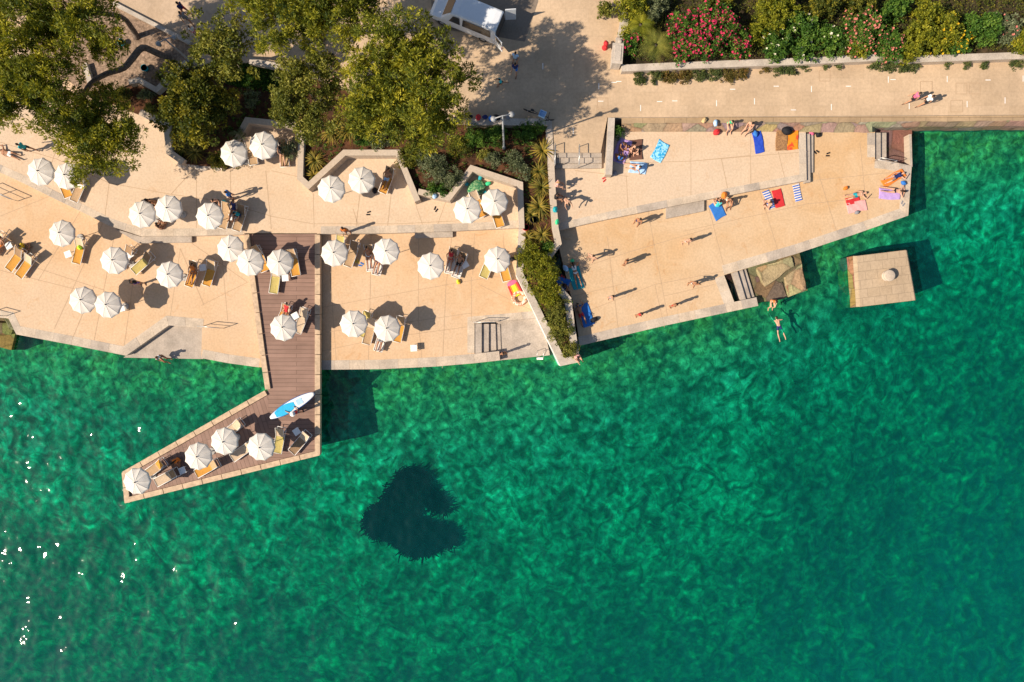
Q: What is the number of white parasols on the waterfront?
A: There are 30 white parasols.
